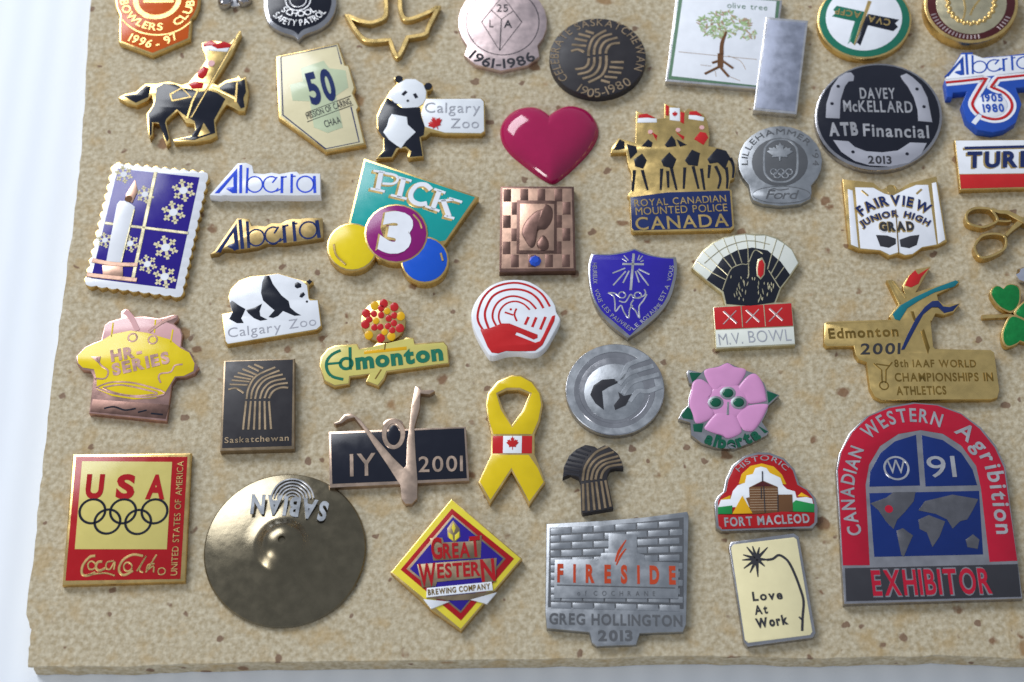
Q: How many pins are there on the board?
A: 46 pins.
